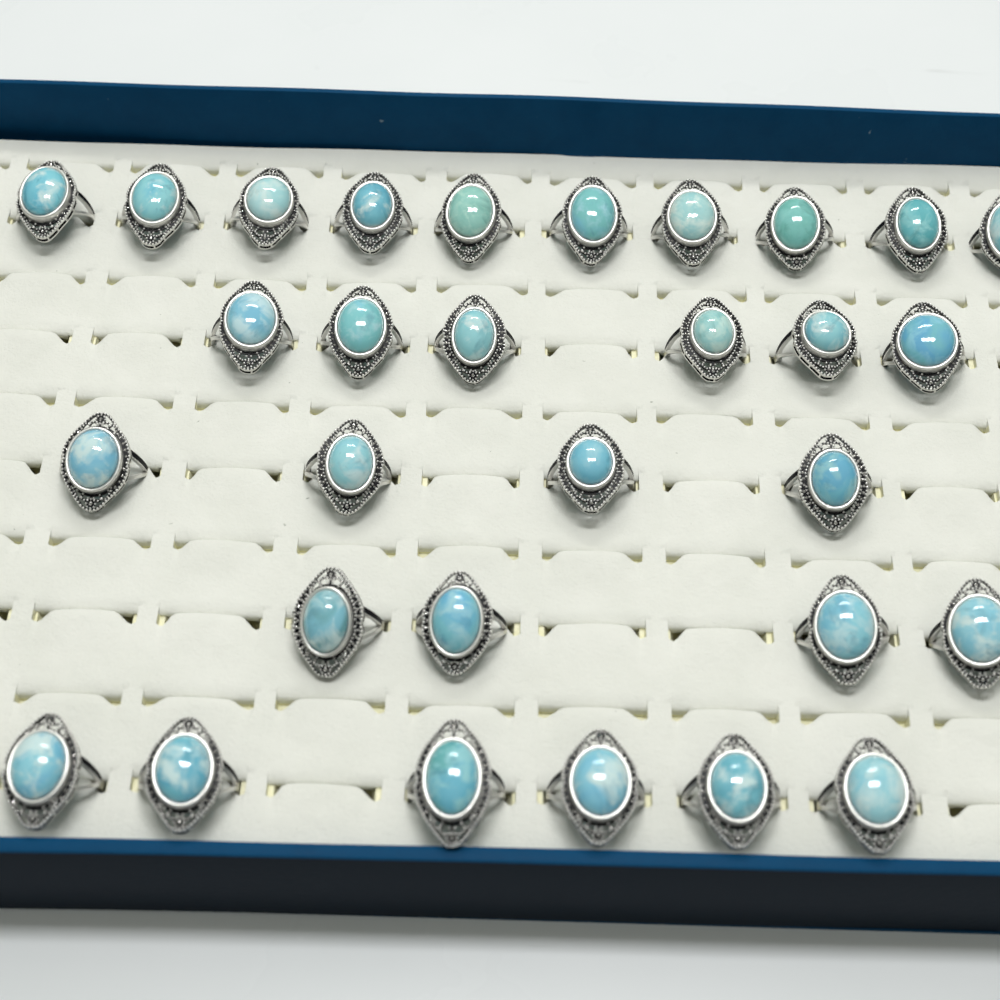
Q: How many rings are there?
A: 30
